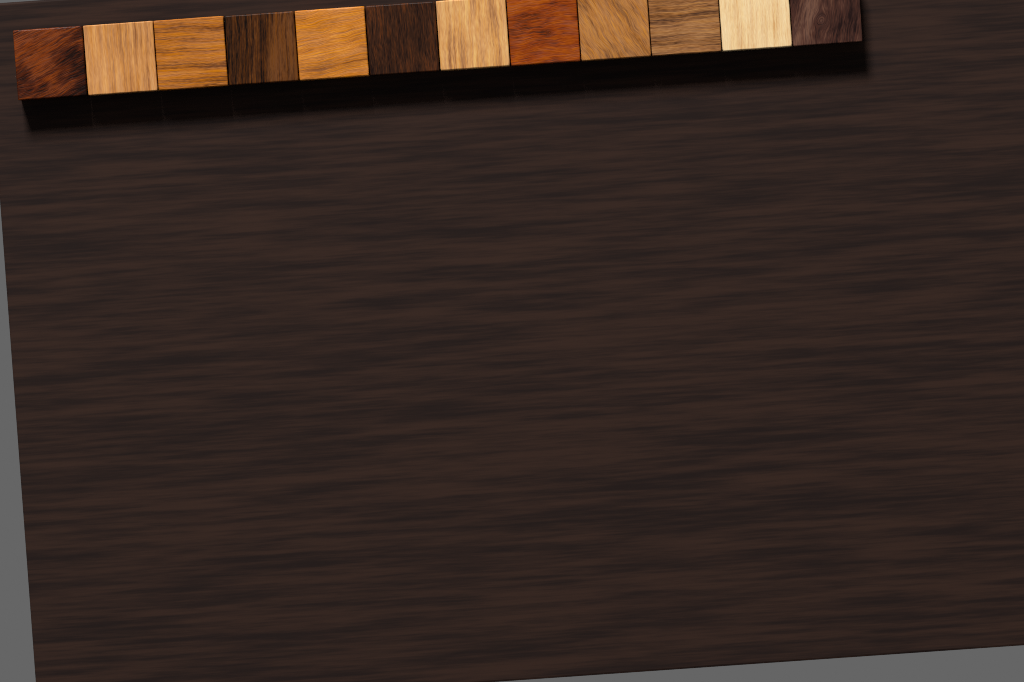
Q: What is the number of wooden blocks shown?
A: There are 12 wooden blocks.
